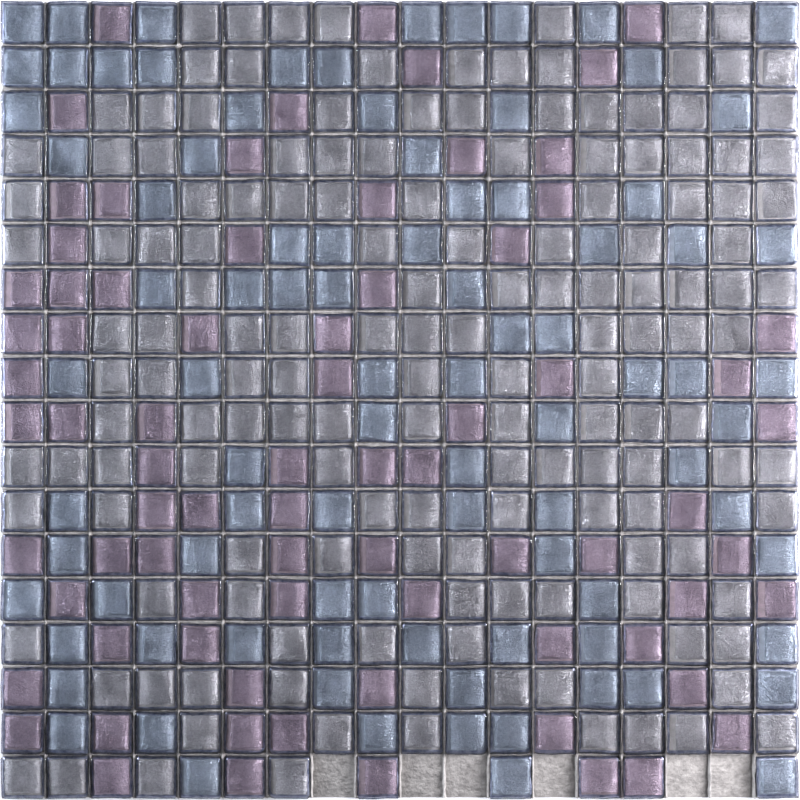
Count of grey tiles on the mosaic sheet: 152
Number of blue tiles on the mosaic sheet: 90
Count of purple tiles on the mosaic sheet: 76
